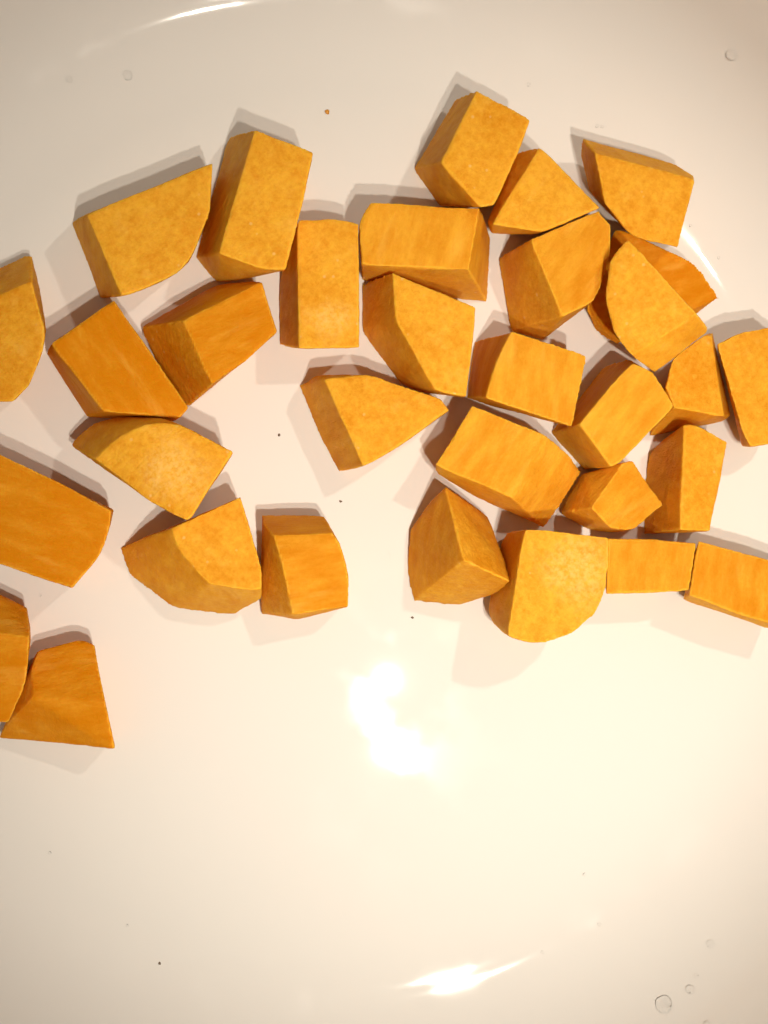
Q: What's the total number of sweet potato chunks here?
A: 32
